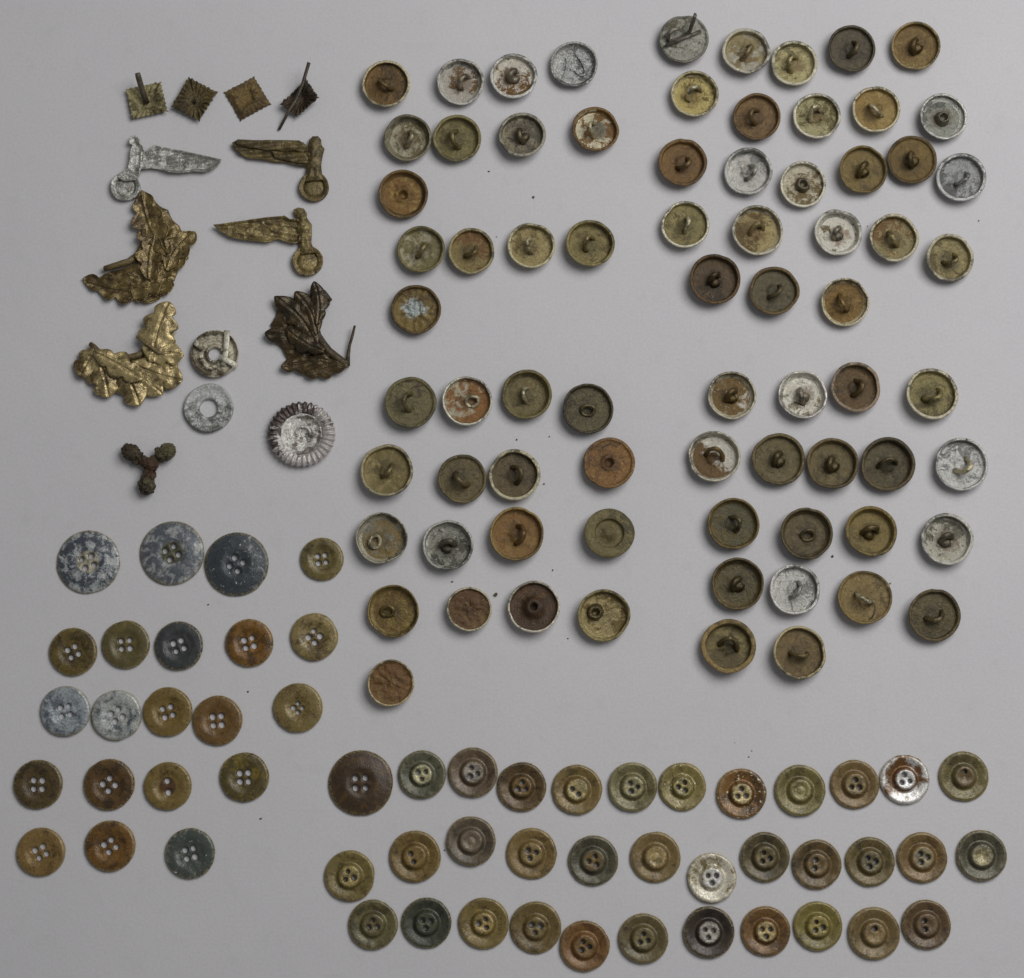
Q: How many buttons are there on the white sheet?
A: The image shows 130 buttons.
